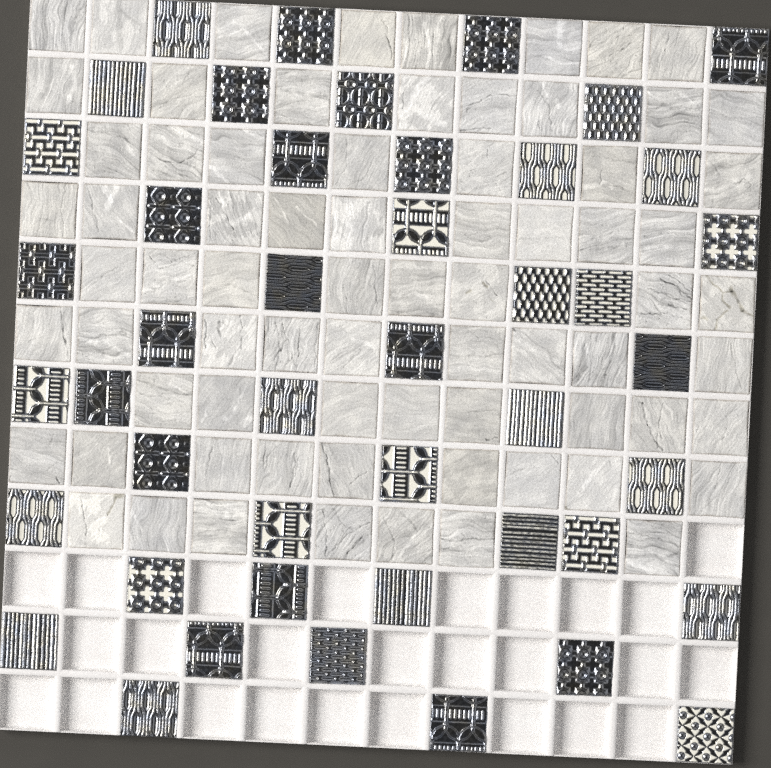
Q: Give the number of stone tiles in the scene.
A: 73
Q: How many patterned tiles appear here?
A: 45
